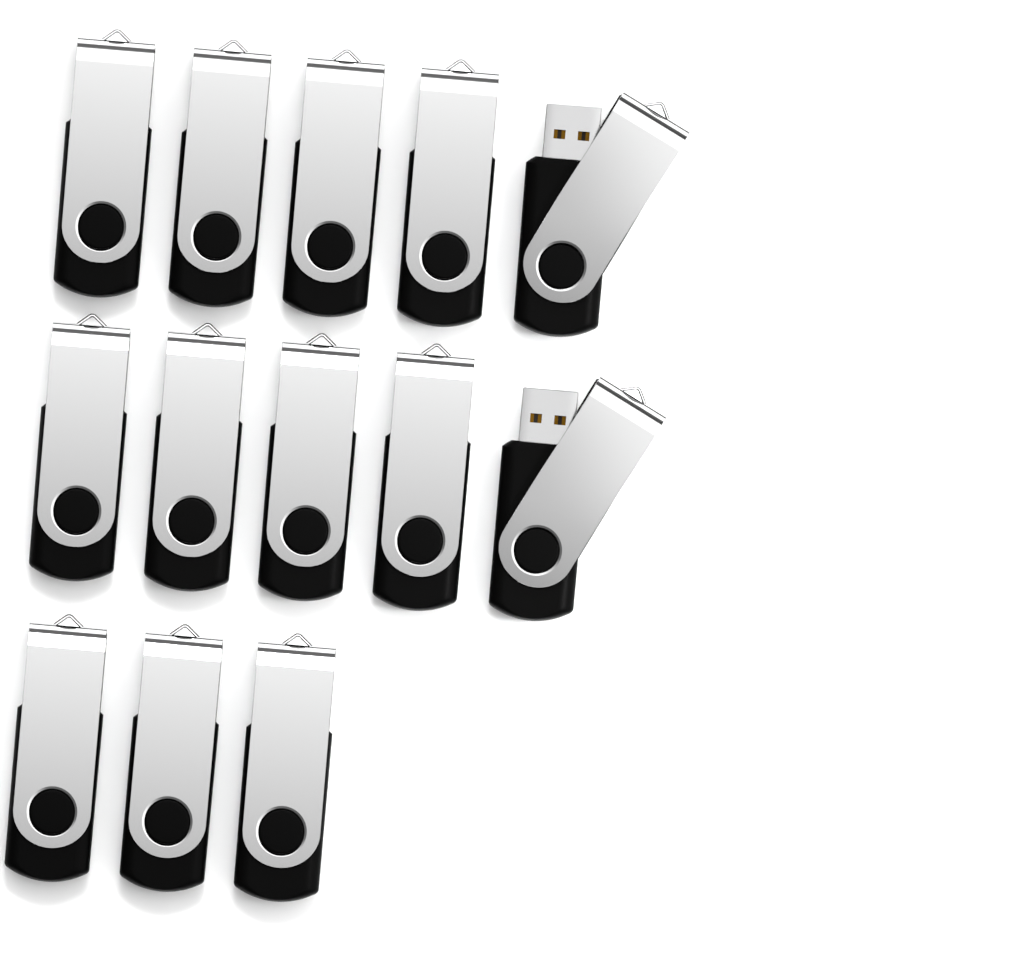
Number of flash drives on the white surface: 13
